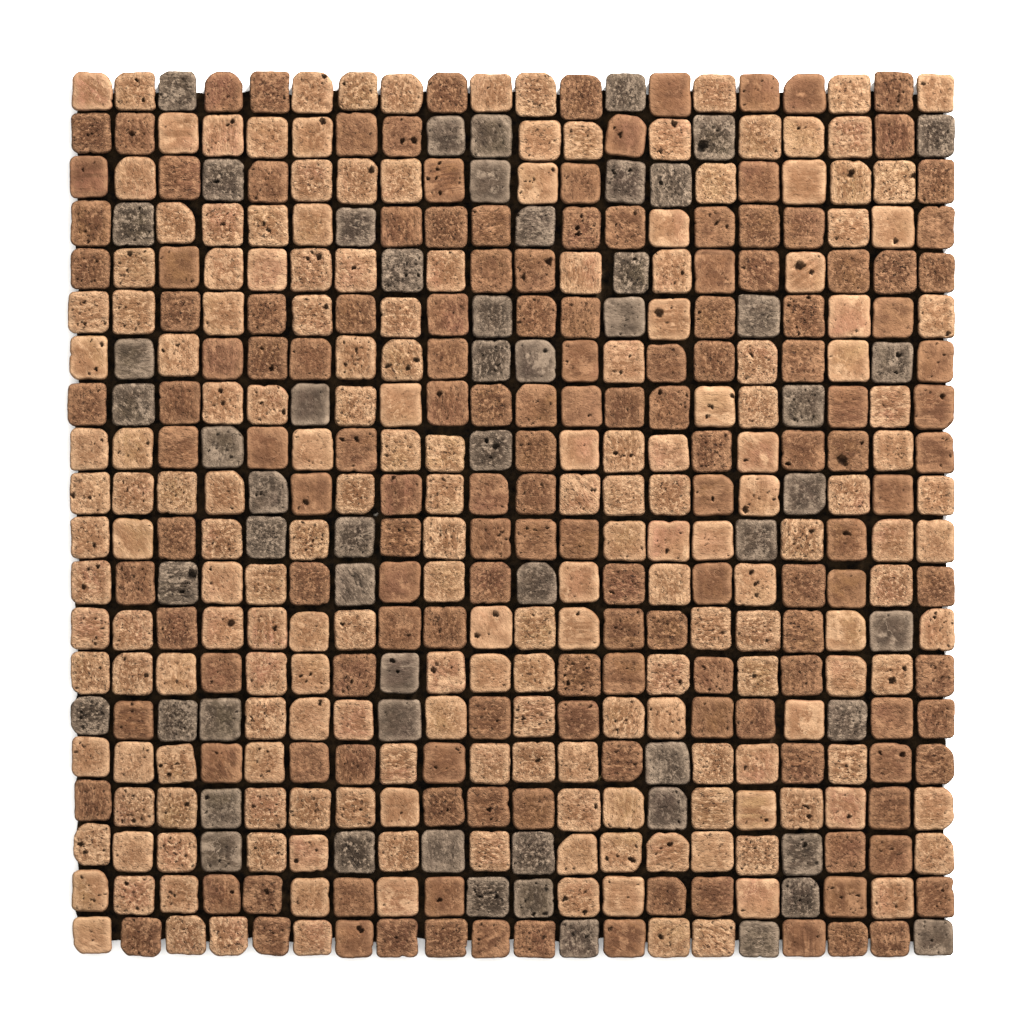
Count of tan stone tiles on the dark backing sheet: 193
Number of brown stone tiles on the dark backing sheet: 151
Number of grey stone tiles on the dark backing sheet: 56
